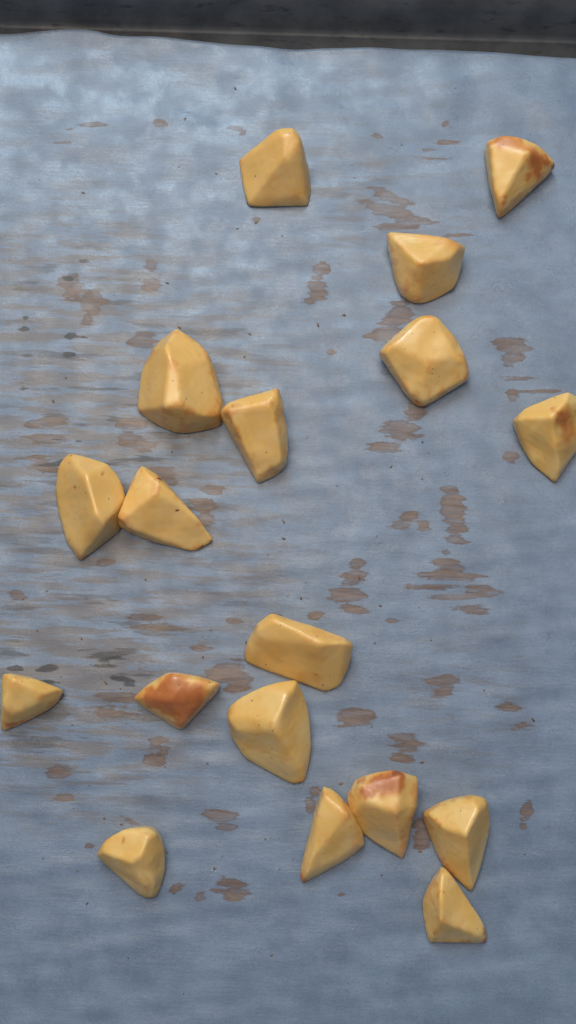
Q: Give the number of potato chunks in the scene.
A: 18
